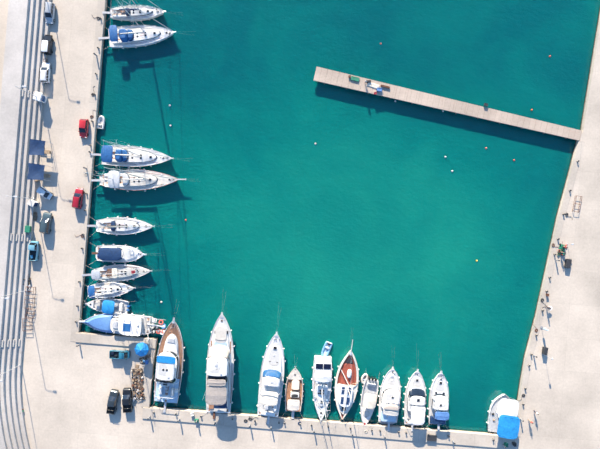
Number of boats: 24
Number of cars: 11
